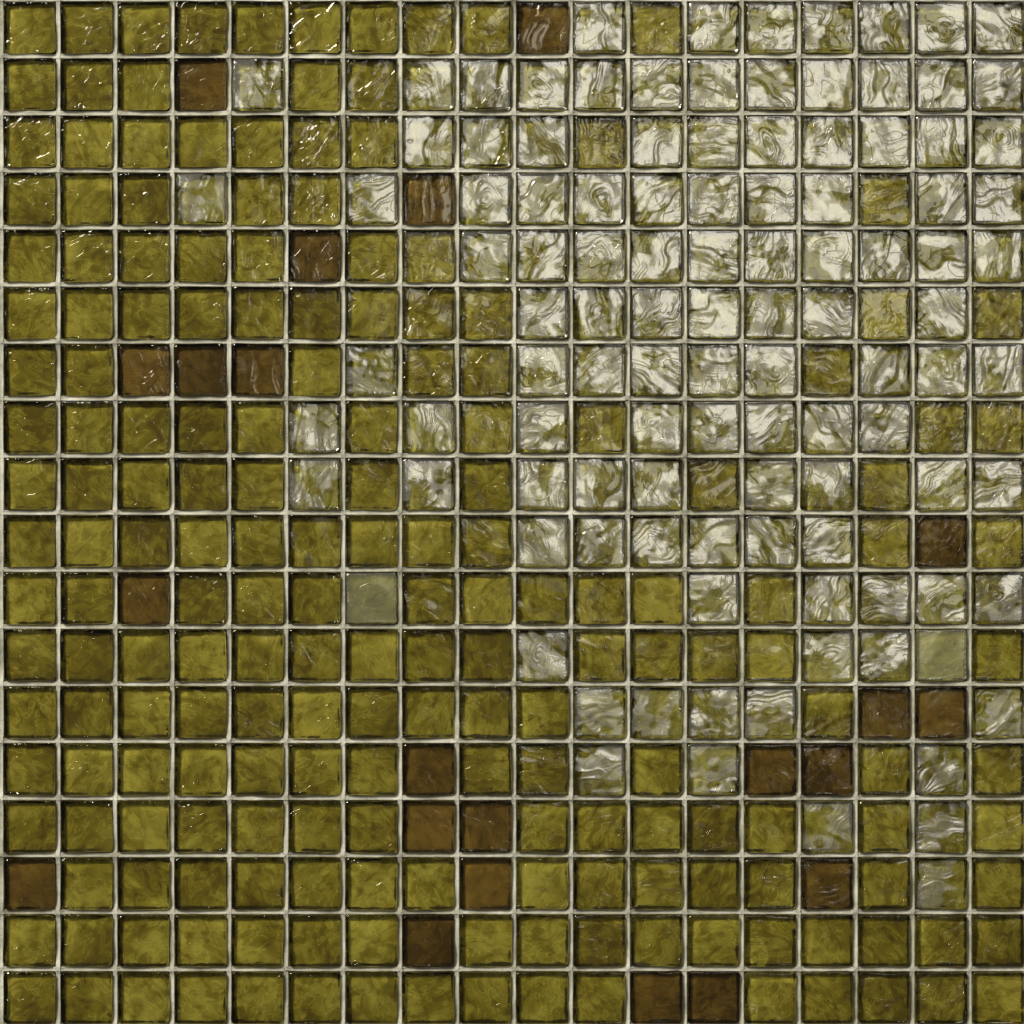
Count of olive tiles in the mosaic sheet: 192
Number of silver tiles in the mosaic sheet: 110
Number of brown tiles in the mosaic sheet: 22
